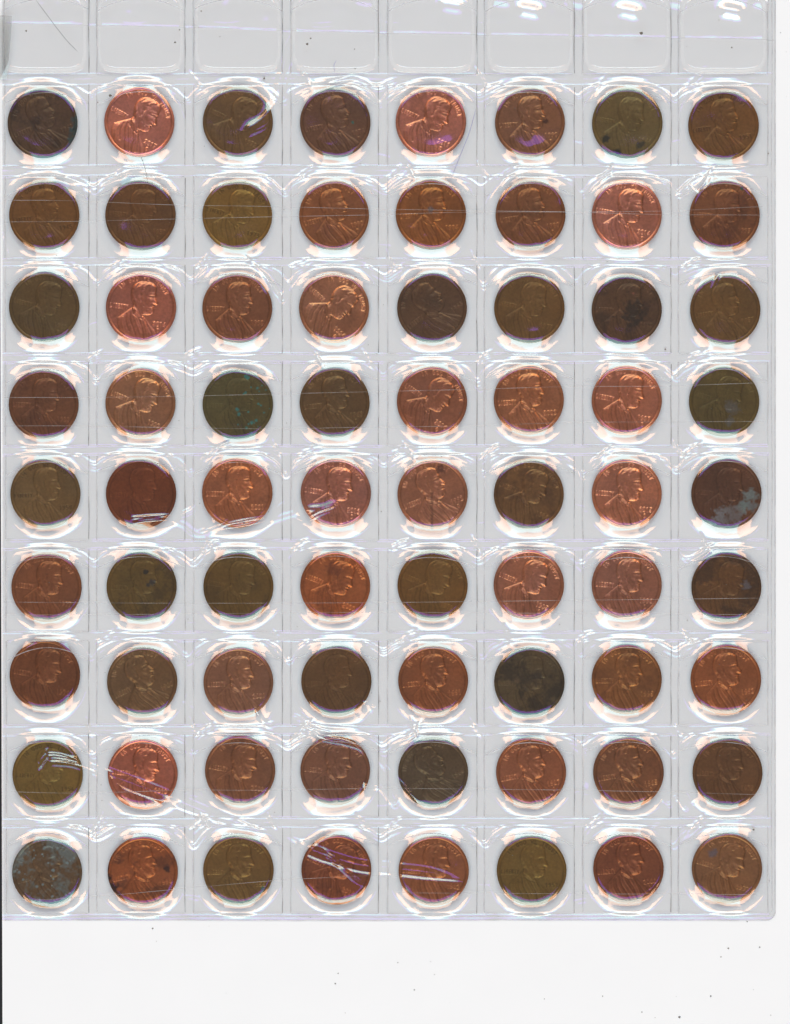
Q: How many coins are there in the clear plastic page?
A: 72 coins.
